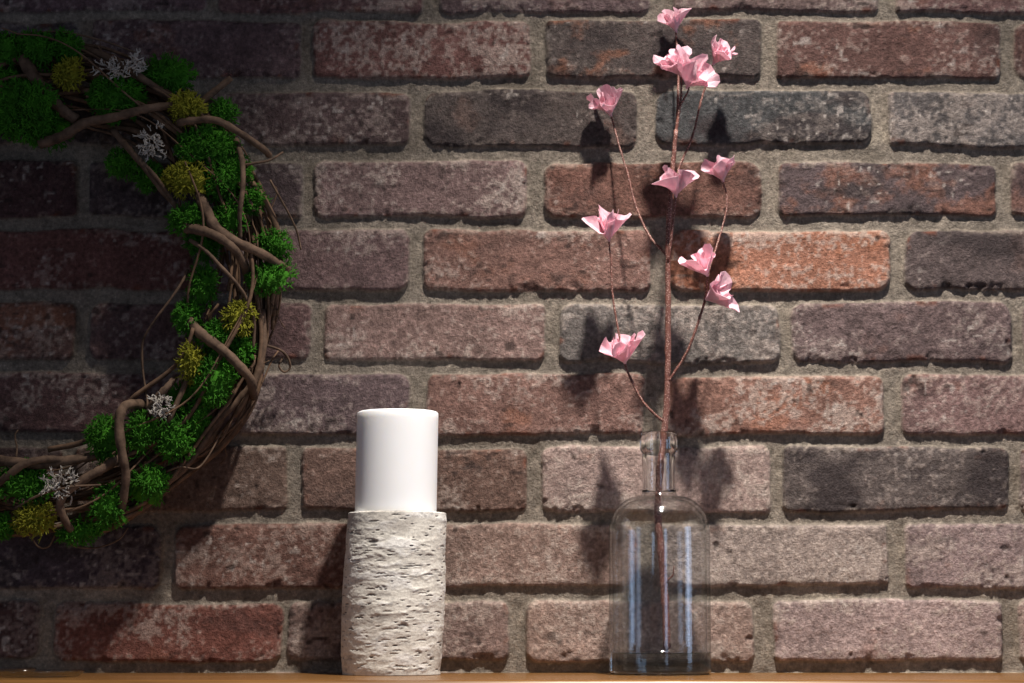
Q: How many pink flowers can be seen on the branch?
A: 11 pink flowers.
